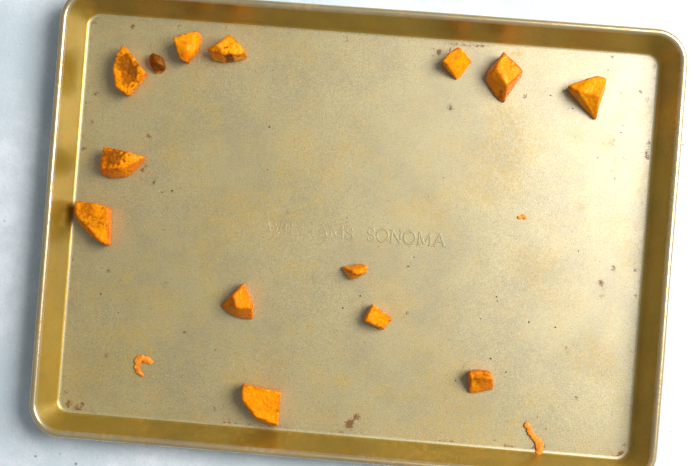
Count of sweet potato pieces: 14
